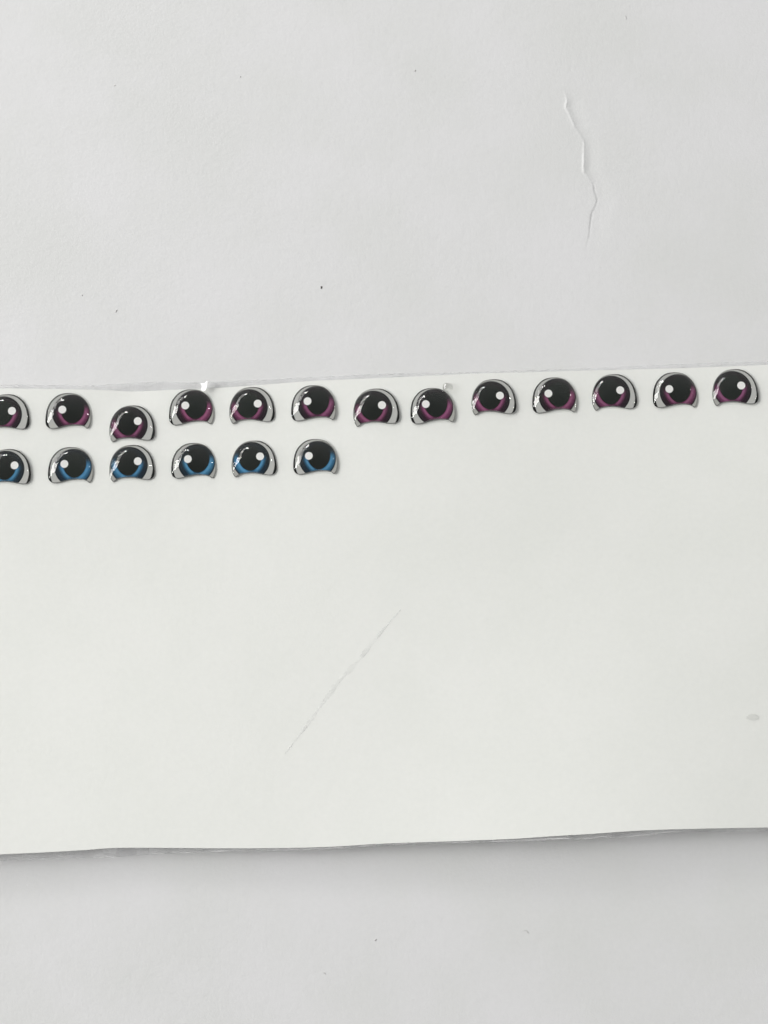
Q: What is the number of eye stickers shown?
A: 19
